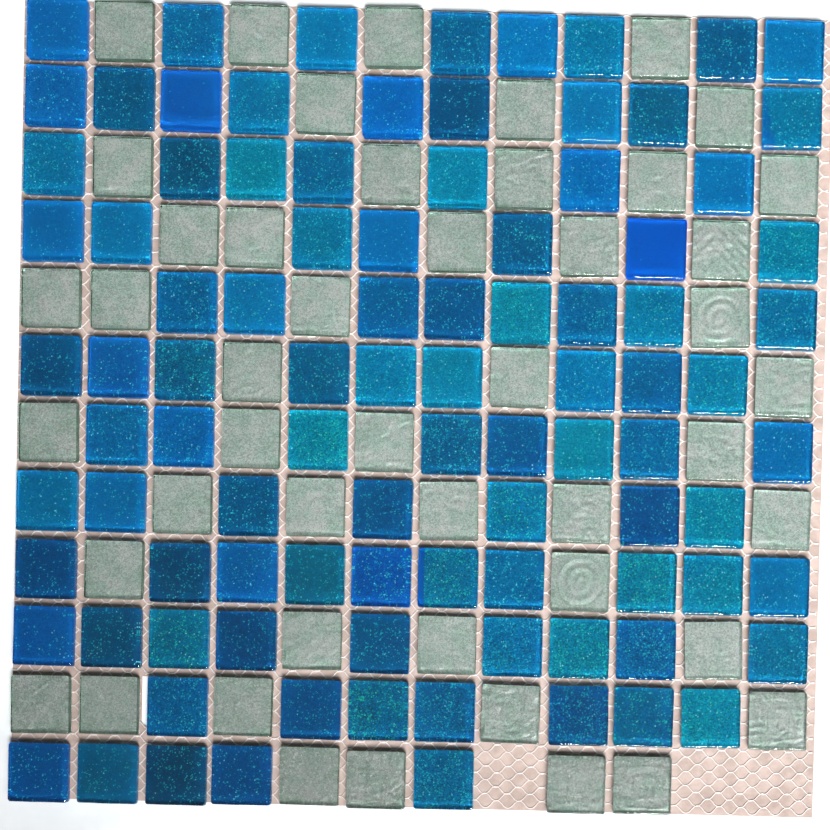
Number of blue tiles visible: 94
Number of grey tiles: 47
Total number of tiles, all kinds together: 141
